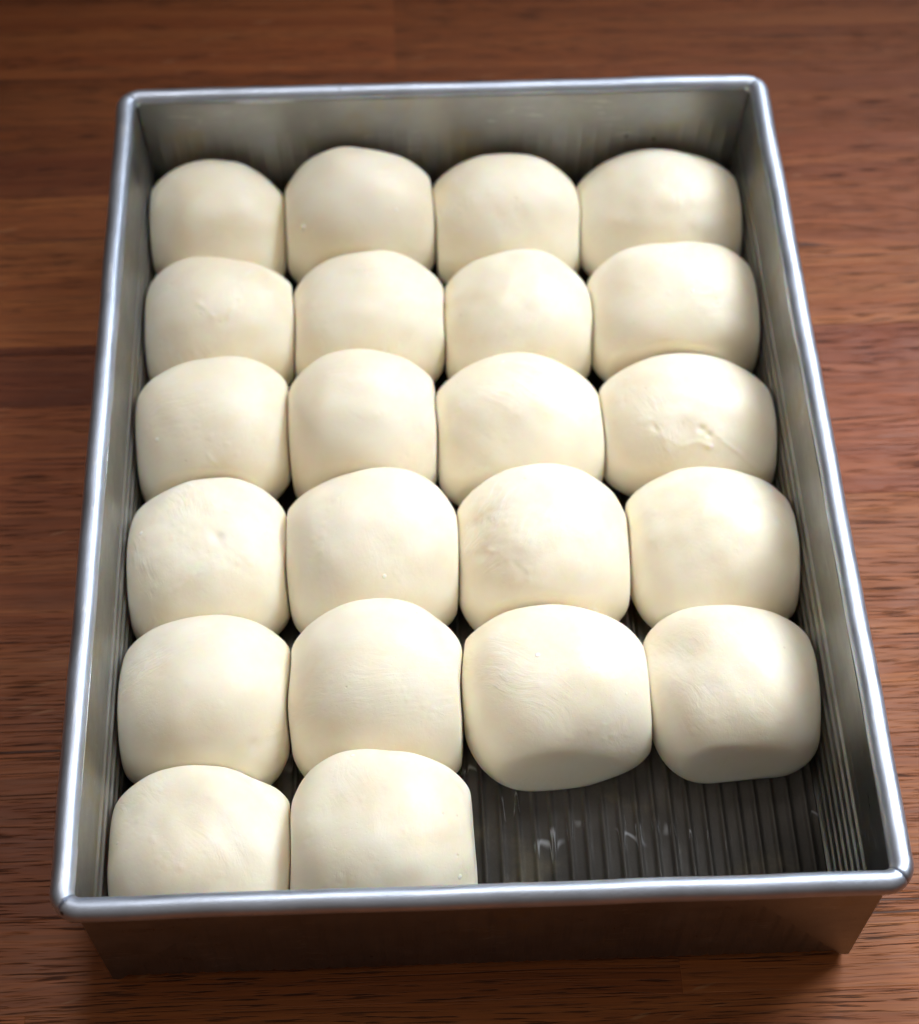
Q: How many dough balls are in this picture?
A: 22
